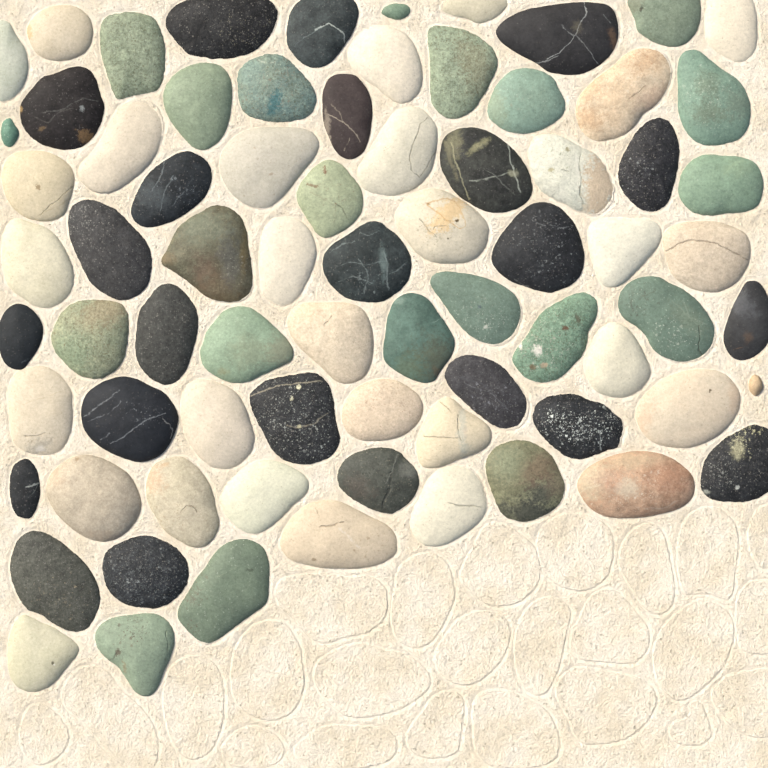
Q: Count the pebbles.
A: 75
